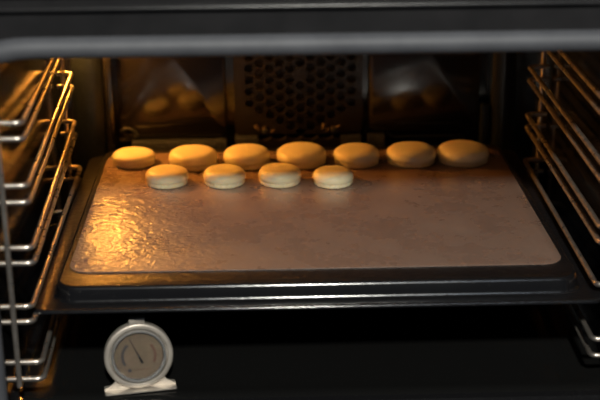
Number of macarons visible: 11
